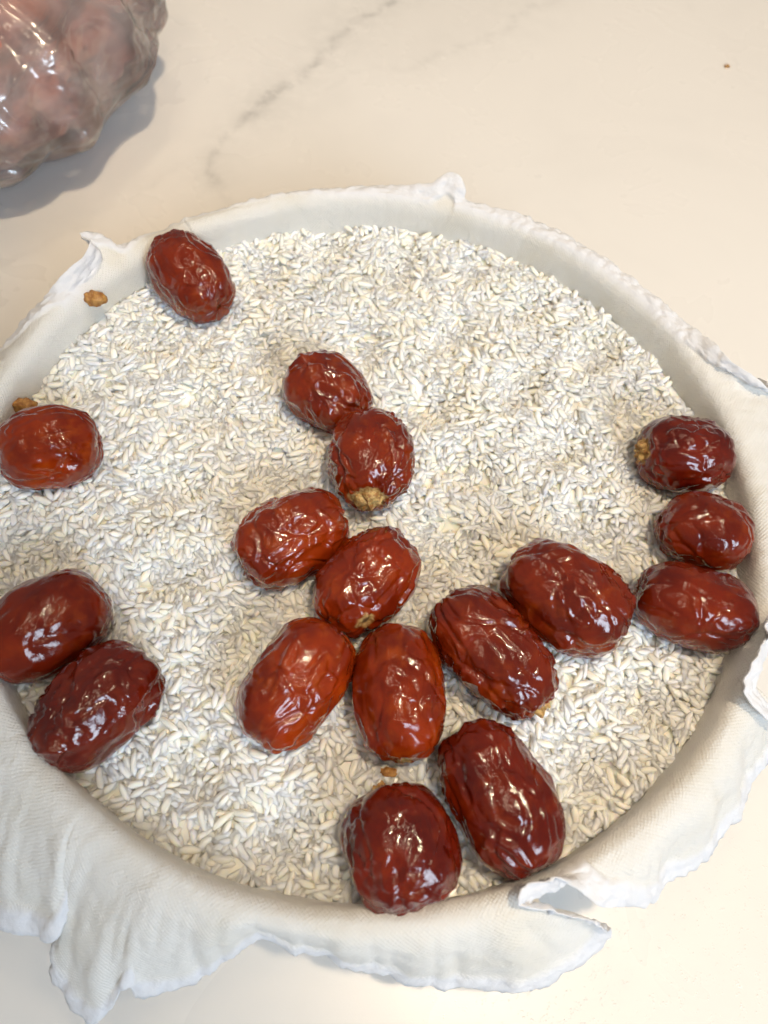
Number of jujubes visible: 17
